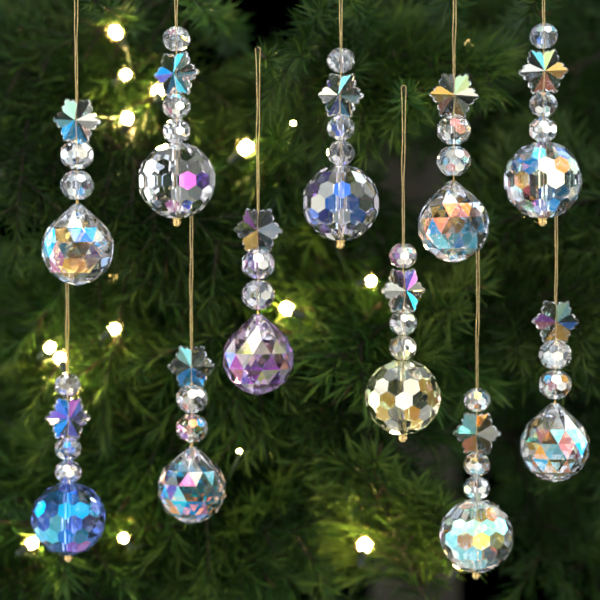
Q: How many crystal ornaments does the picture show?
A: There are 11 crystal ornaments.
